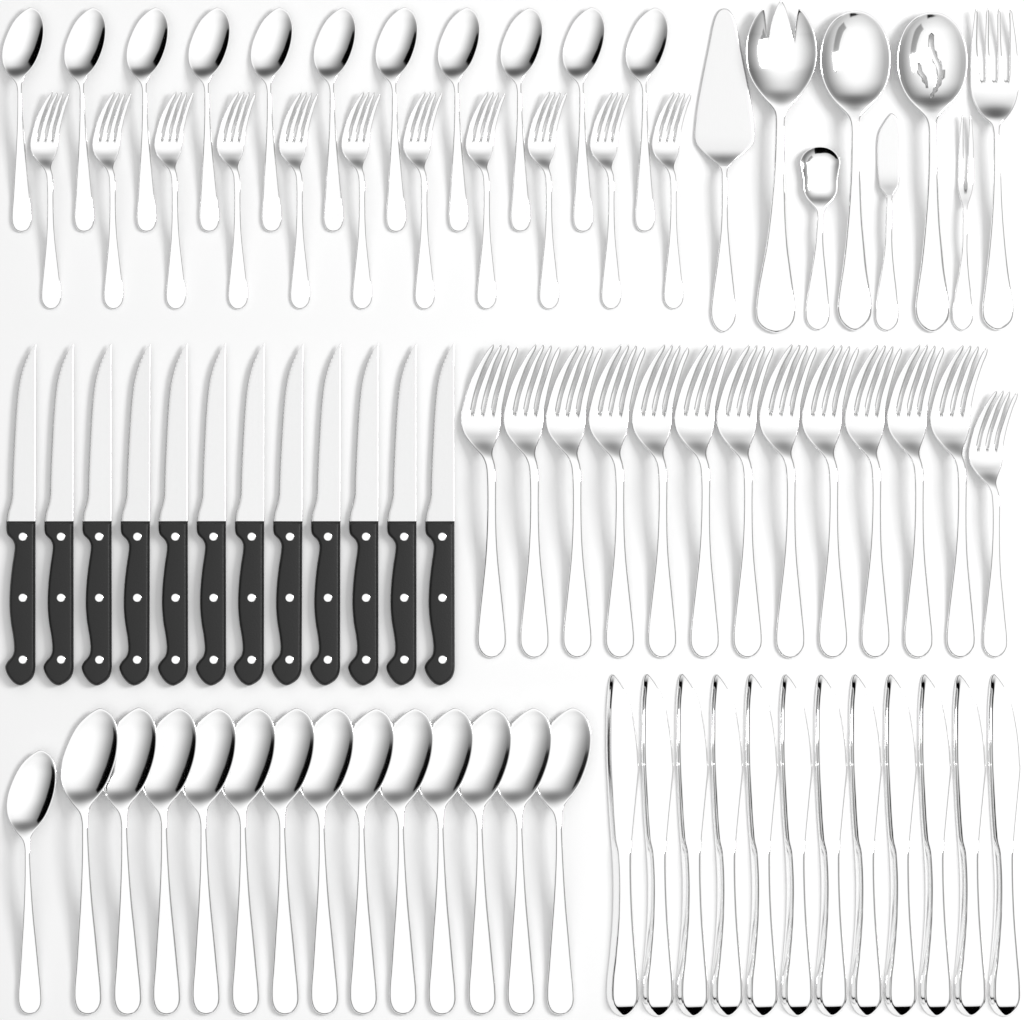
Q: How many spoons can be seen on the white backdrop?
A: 28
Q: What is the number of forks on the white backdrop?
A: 26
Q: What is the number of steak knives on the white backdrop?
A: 12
